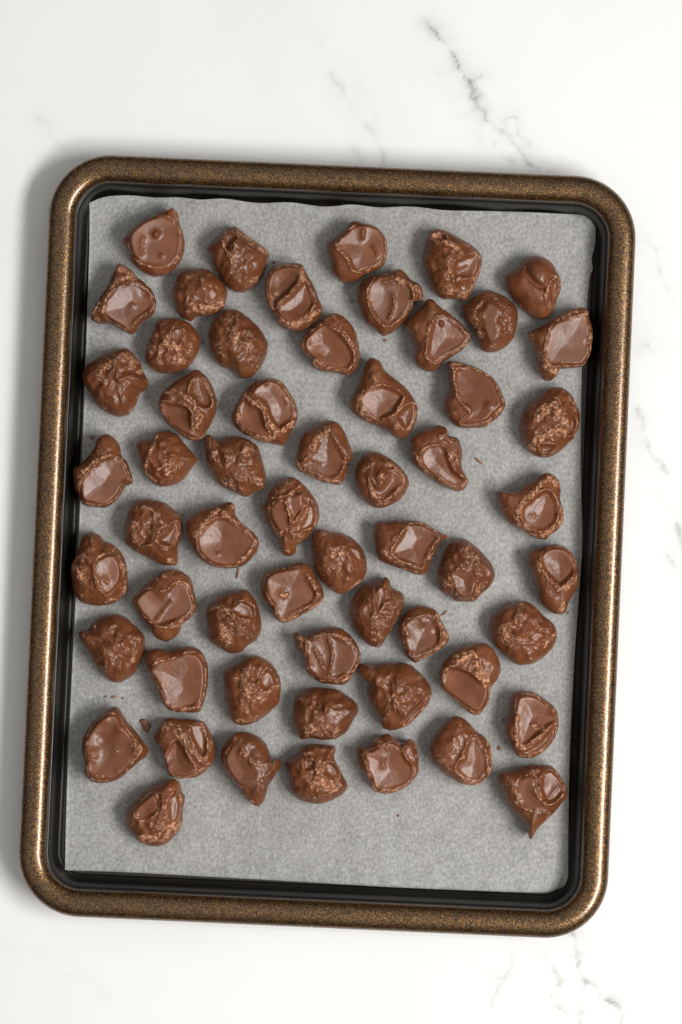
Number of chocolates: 58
